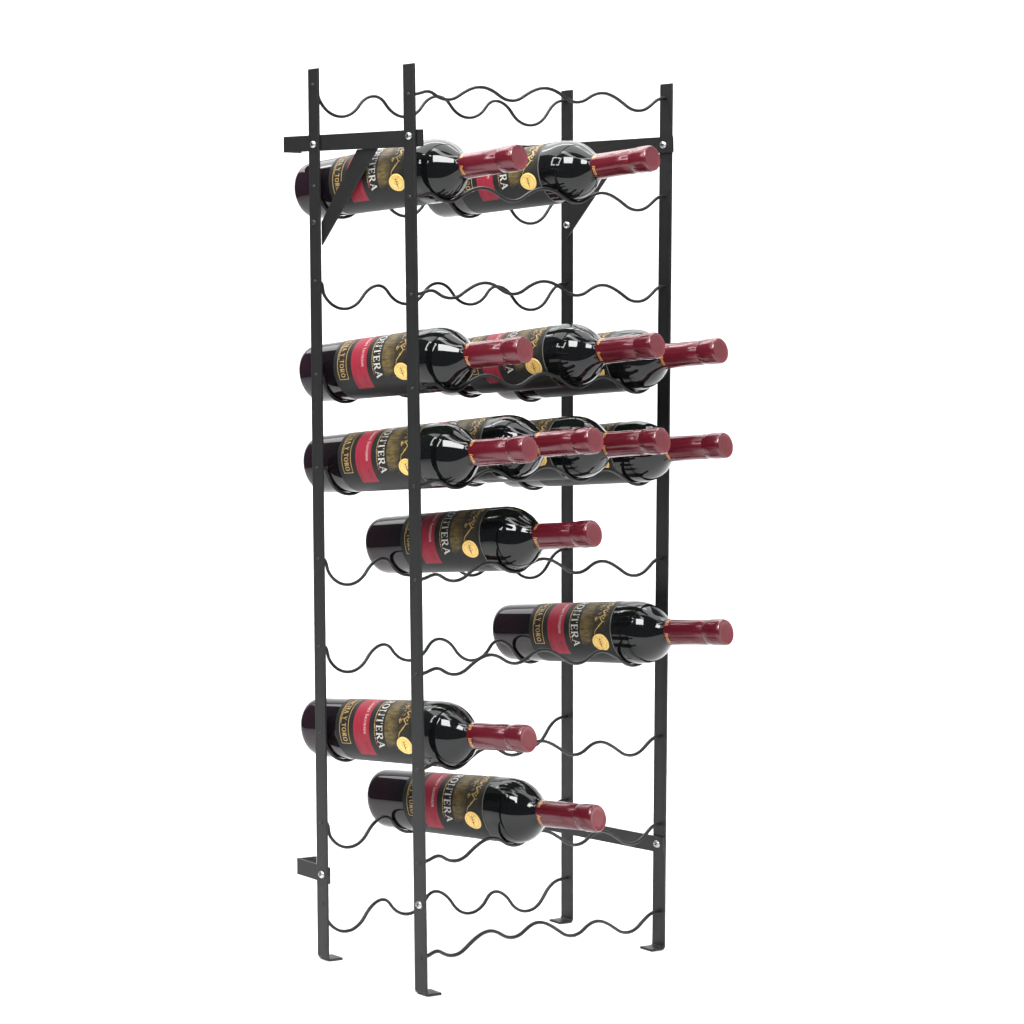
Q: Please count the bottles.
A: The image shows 13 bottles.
